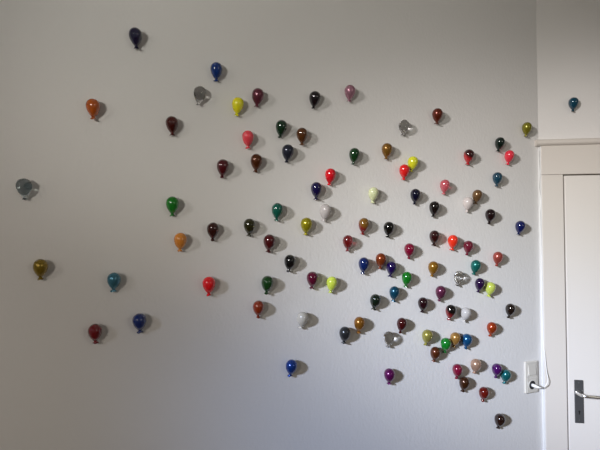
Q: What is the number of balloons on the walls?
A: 100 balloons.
